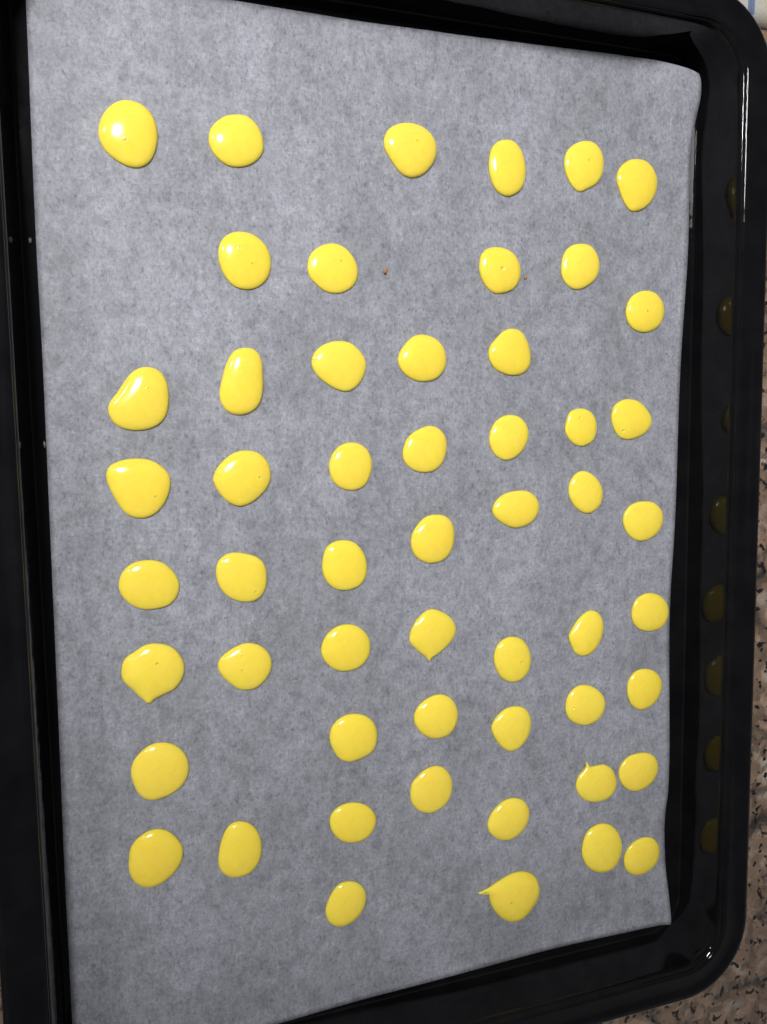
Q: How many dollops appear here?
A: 54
